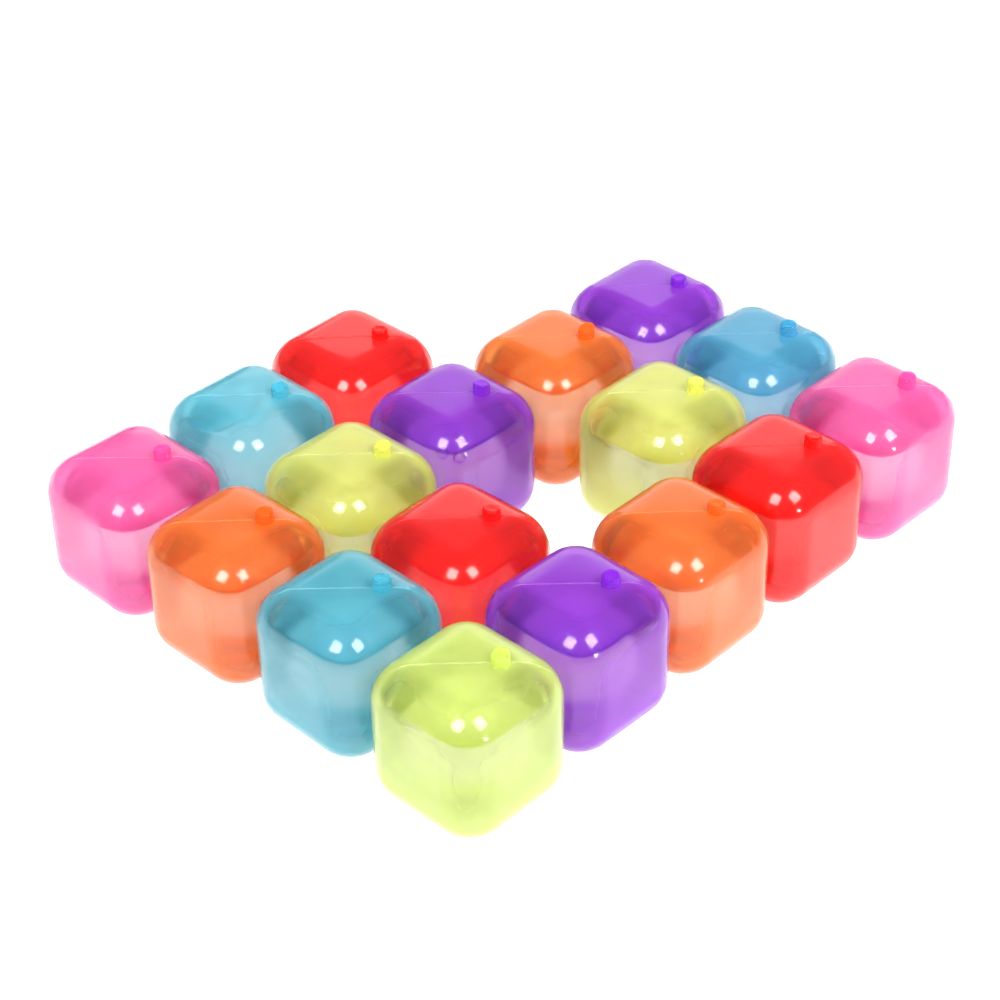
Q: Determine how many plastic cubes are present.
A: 17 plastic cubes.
